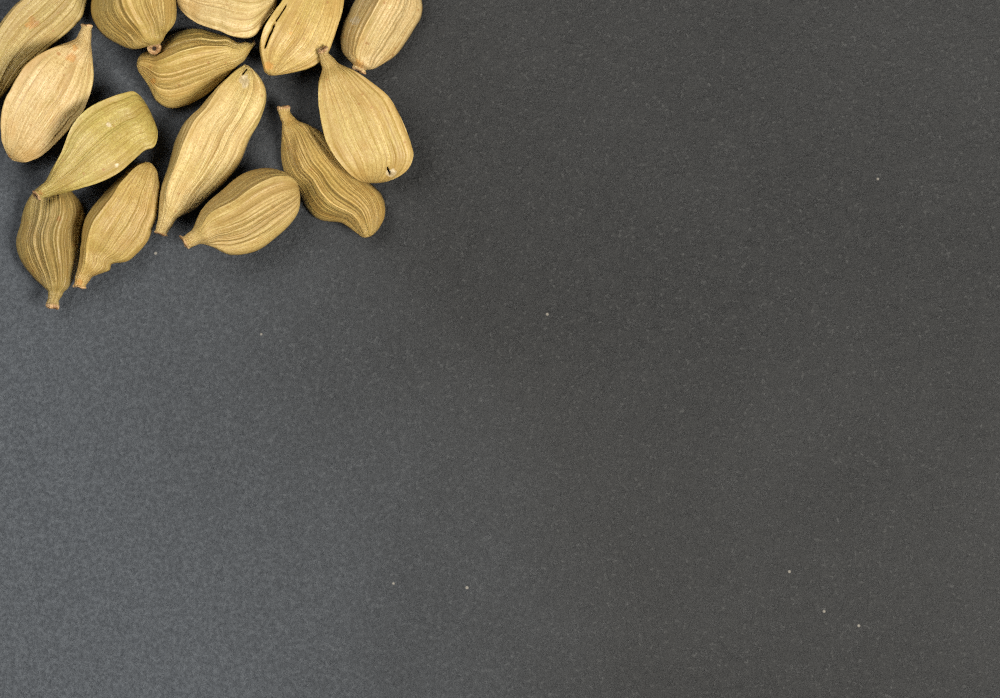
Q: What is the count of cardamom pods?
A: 14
